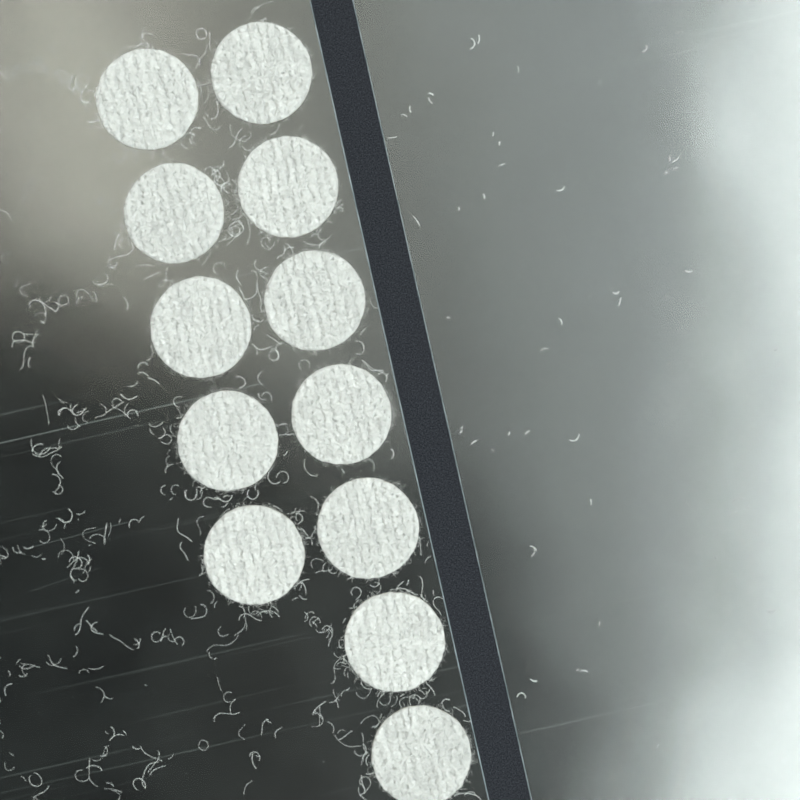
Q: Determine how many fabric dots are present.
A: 12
